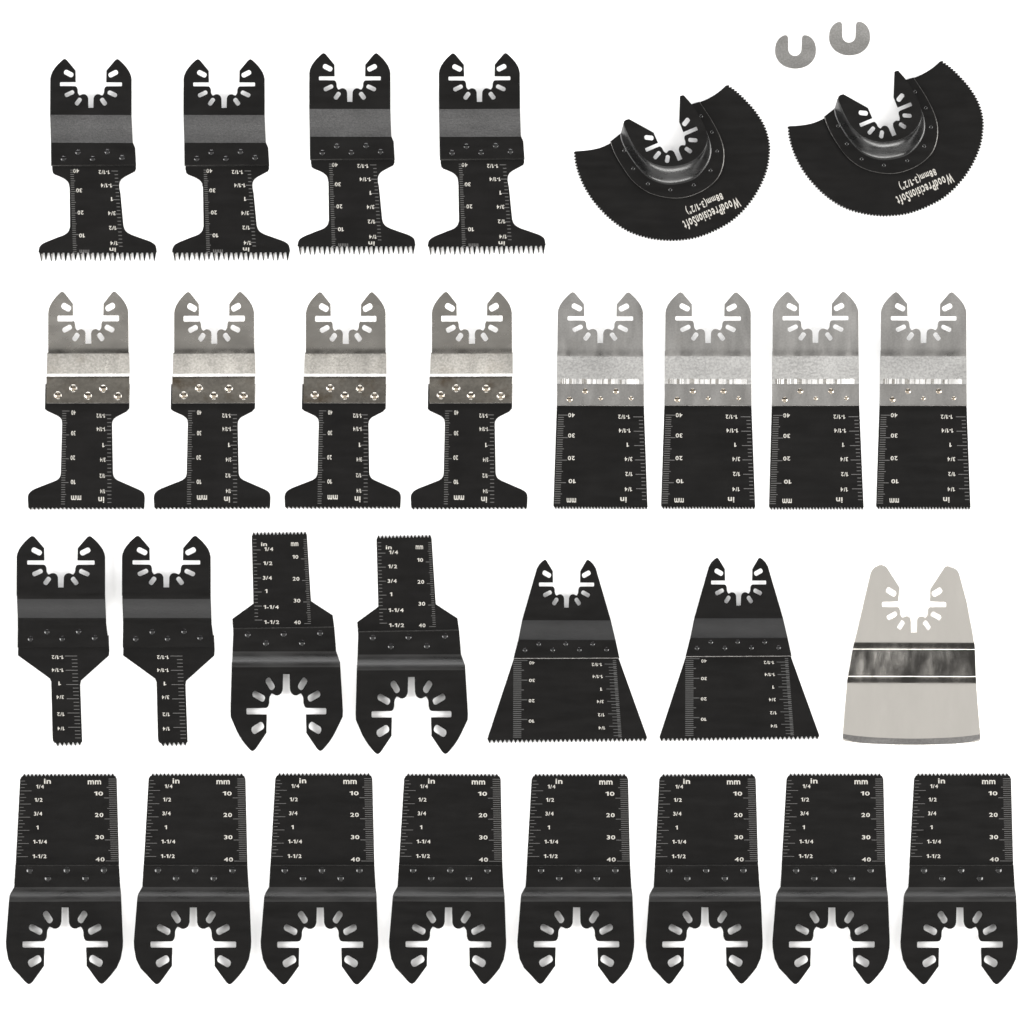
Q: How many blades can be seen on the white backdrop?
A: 29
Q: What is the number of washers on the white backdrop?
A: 2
